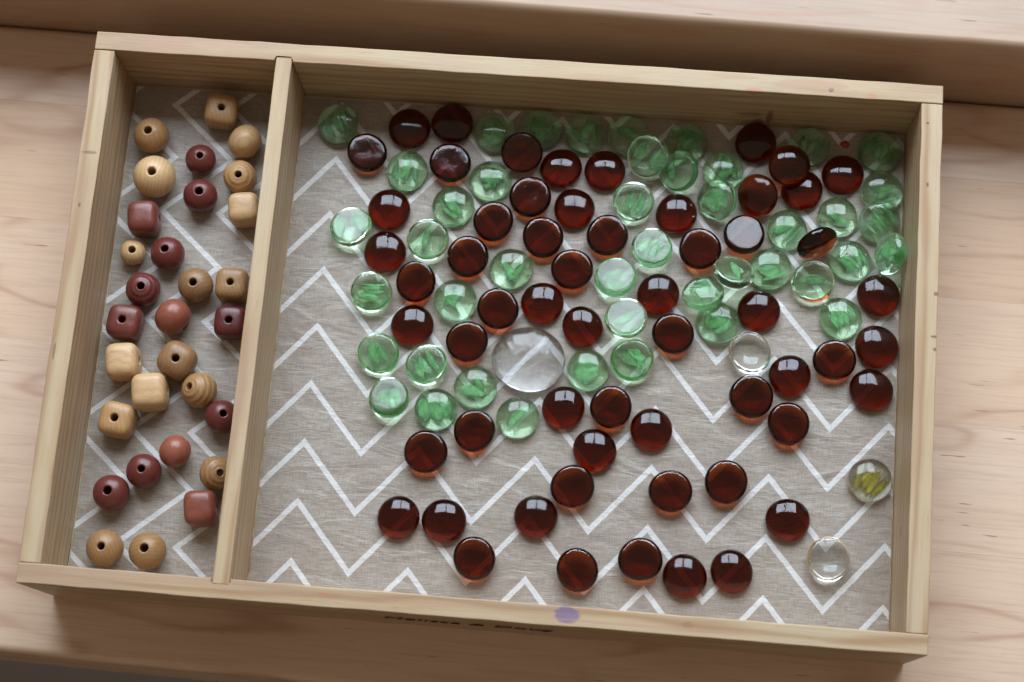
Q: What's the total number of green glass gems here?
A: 44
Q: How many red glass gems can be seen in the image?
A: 59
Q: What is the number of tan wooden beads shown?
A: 17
